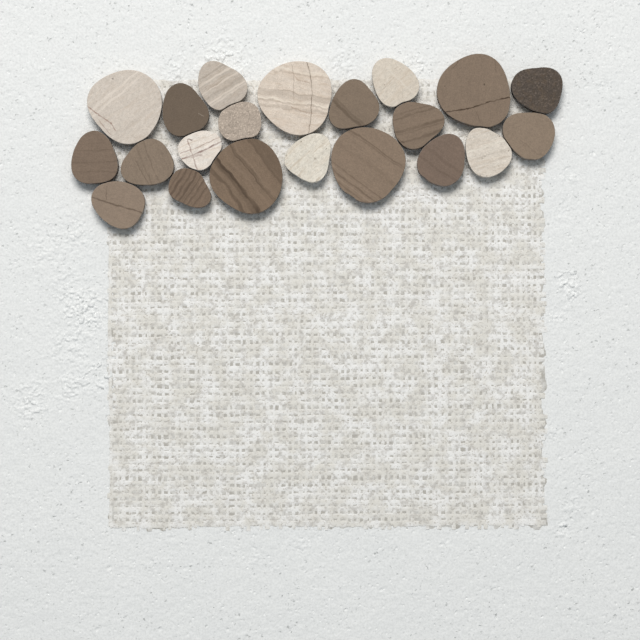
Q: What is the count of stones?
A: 21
